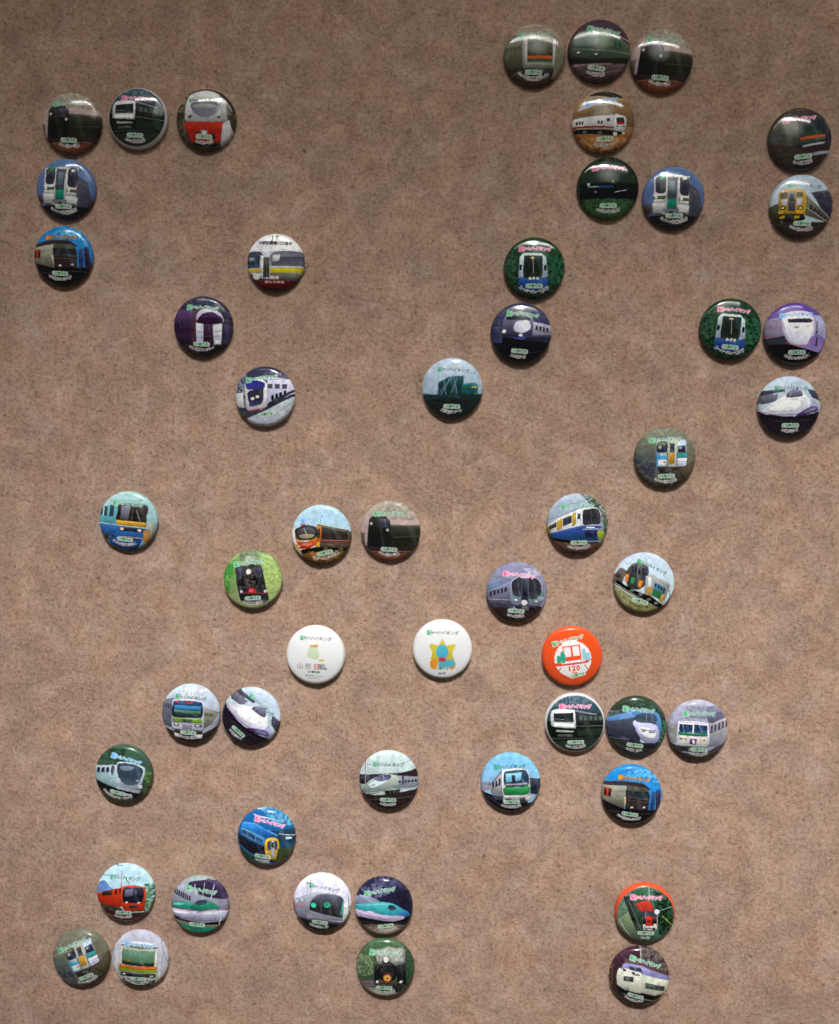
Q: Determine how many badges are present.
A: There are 52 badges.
